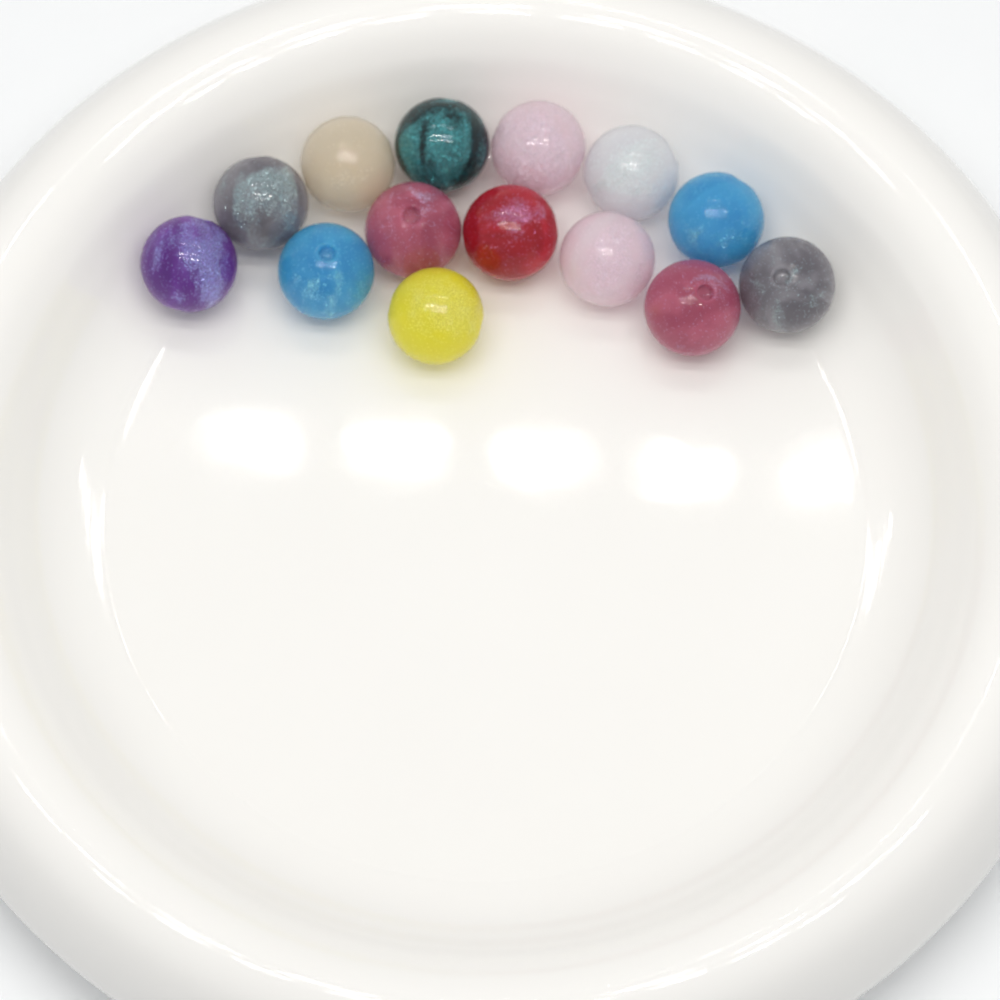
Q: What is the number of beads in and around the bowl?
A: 14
